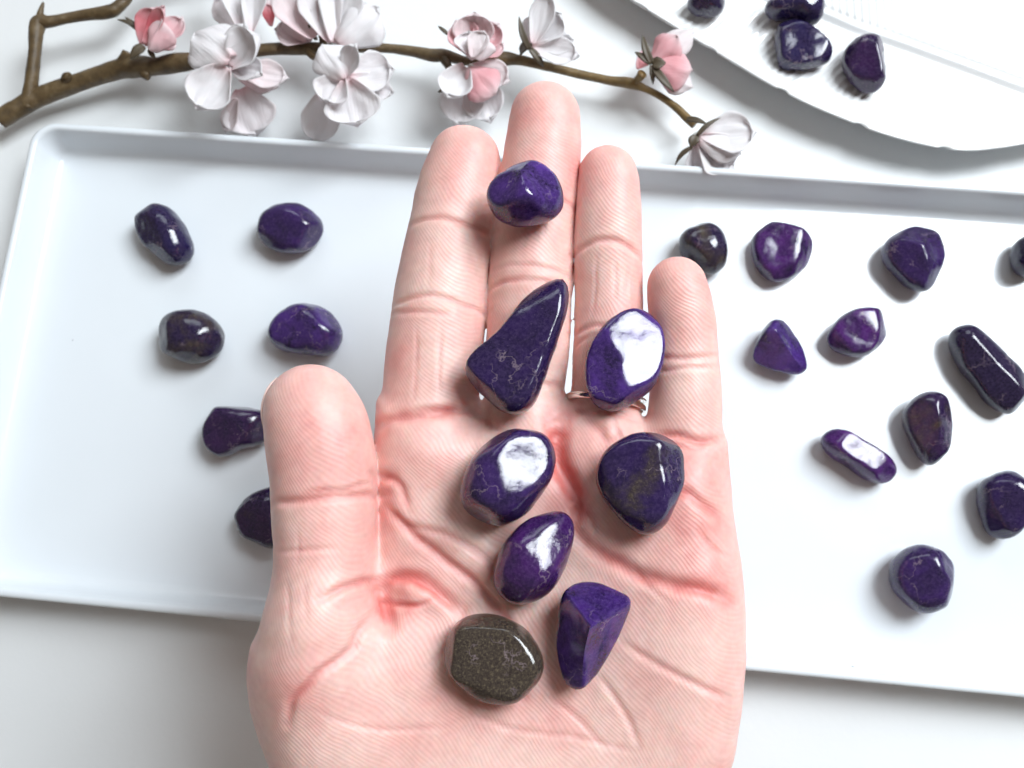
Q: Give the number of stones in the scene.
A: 29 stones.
